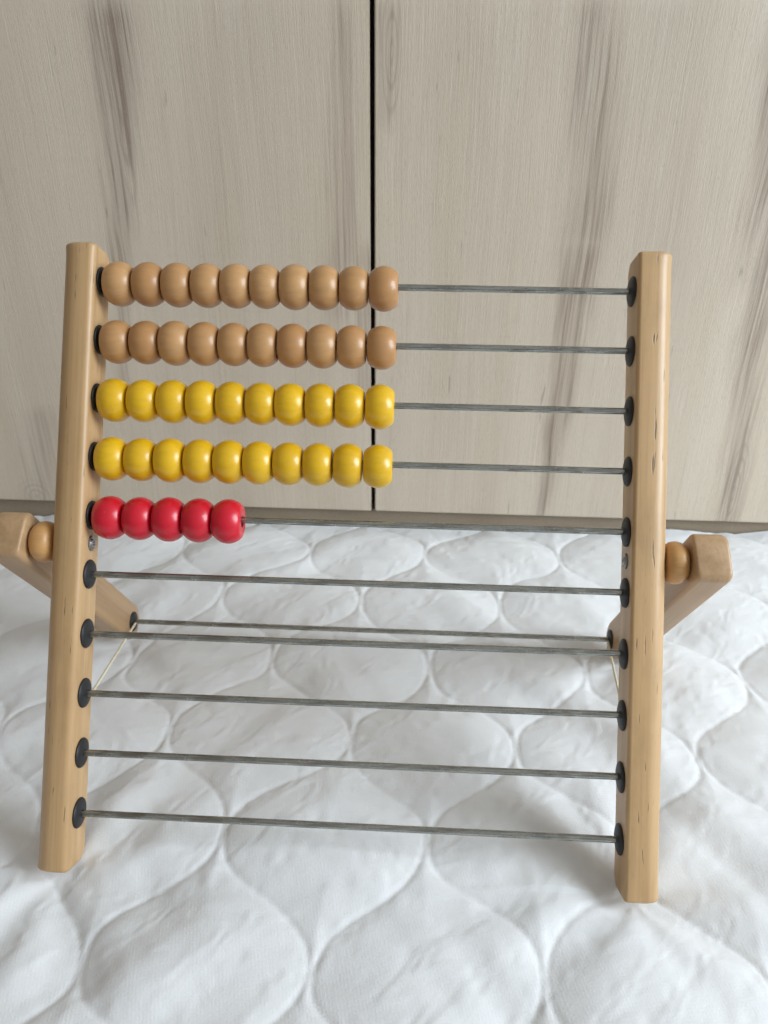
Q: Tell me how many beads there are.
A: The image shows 45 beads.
